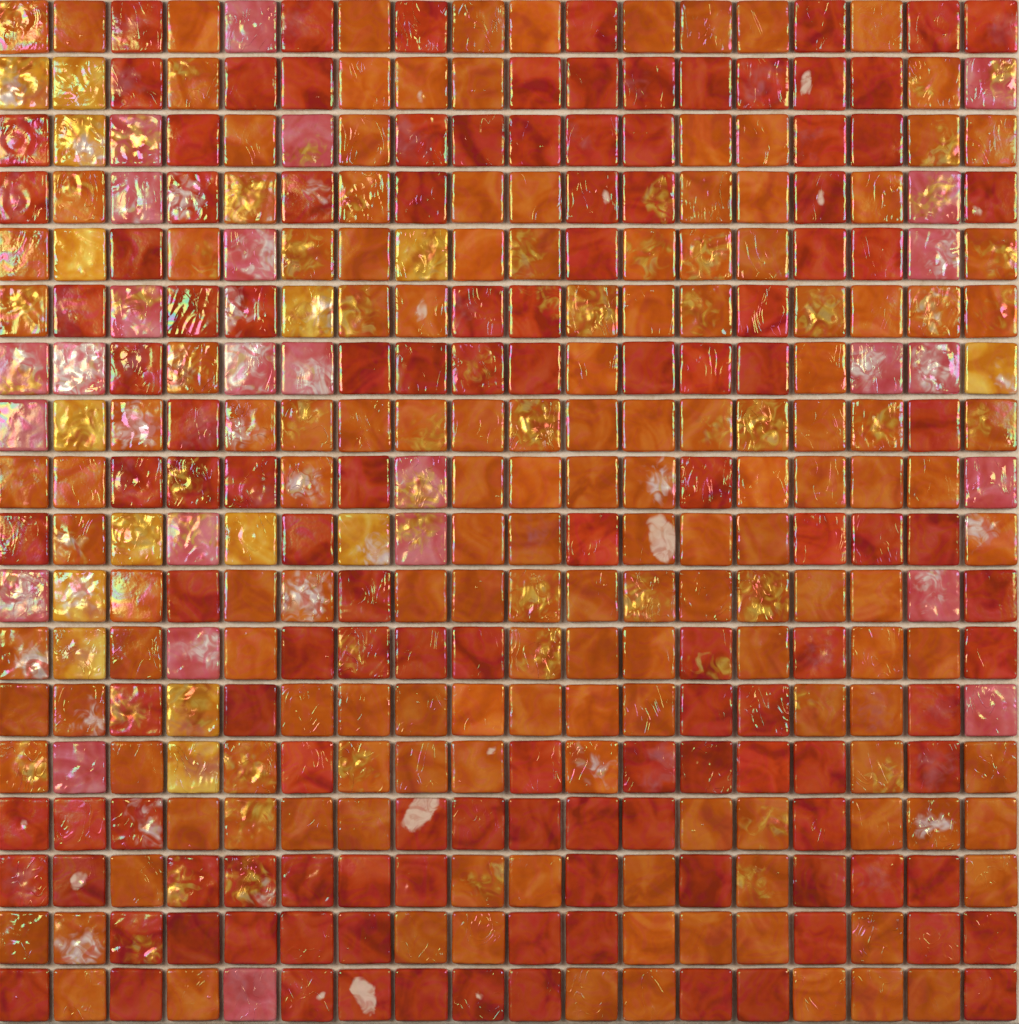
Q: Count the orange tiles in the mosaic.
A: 155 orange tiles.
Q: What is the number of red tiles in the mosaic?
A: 128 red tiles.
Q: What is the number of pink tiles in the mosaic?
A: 26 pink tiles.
